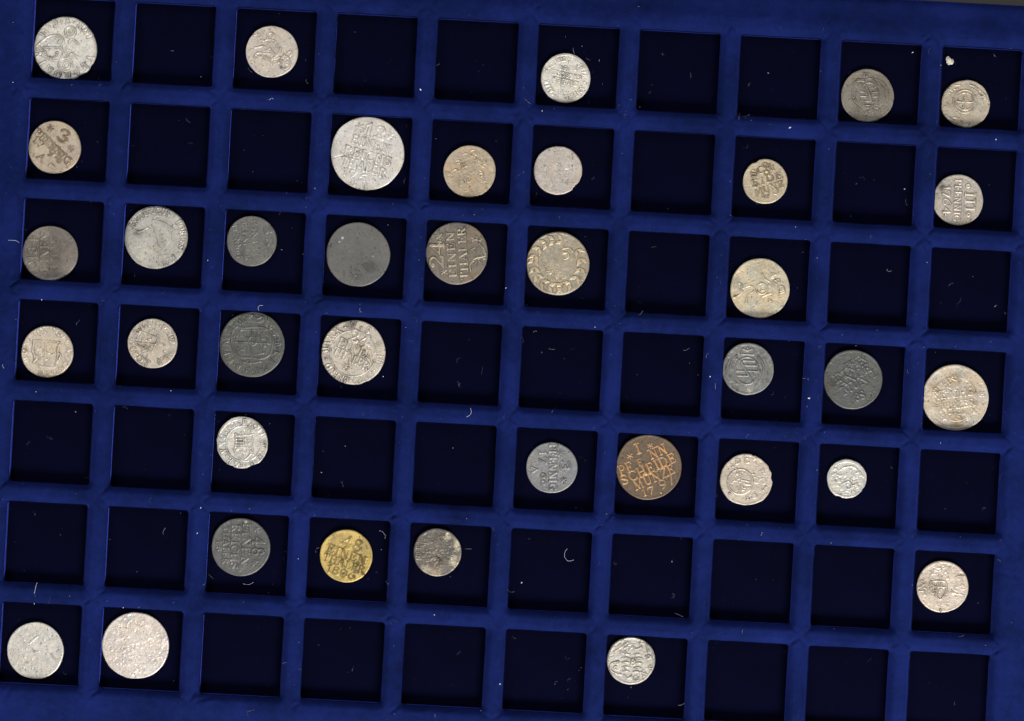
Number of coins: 37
